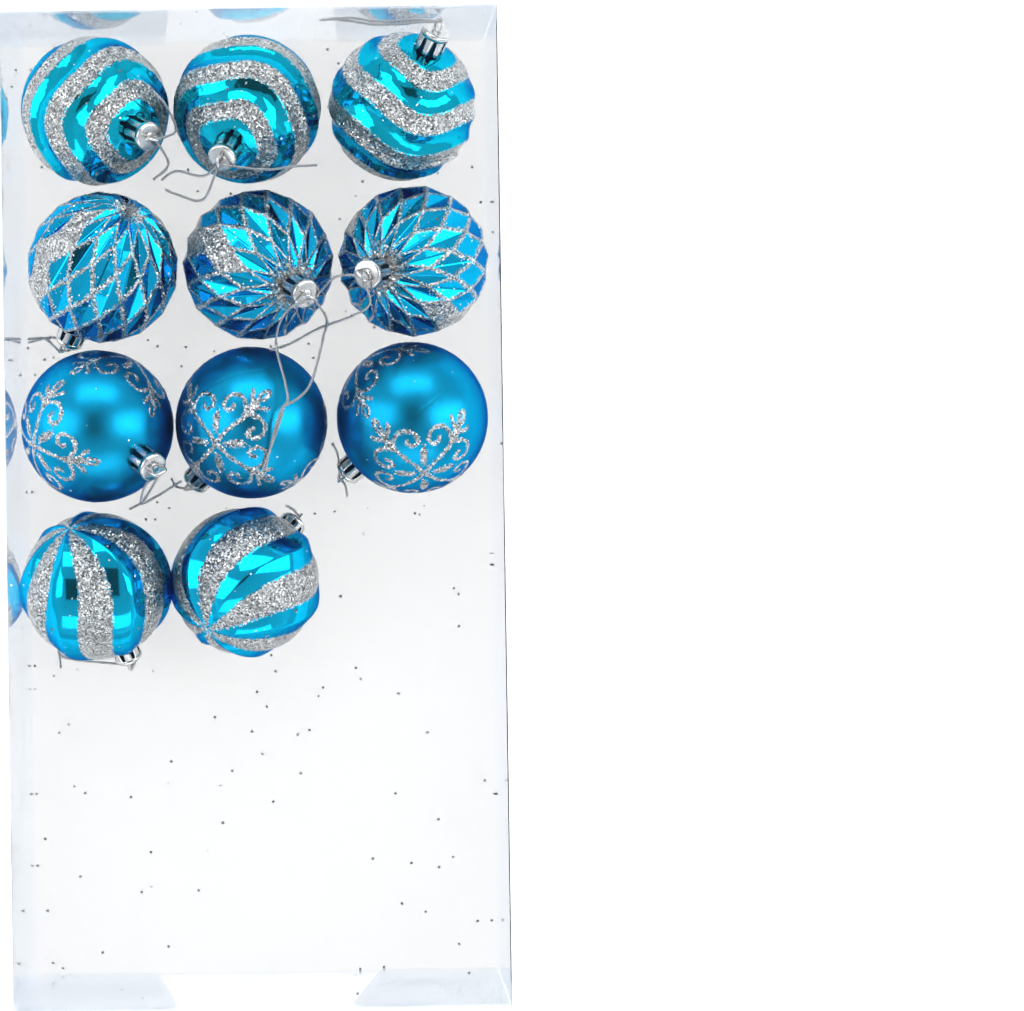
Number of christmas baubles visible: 11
